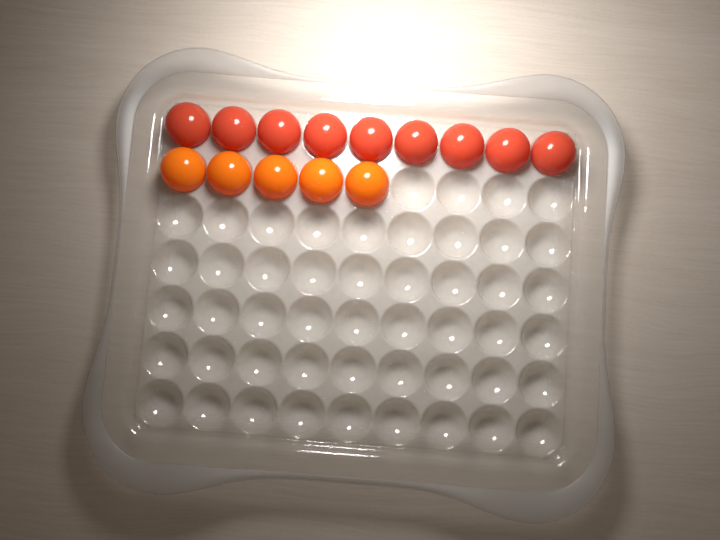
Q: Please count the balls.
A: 14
